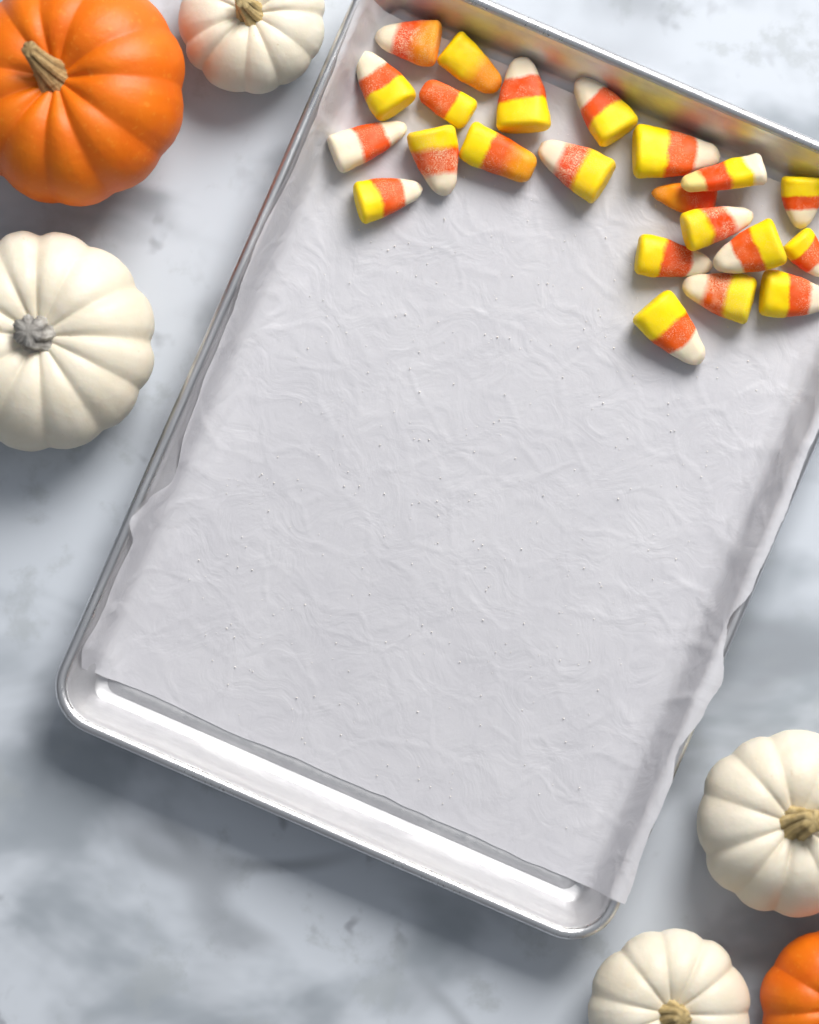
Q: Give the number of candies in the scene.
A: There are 22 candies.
